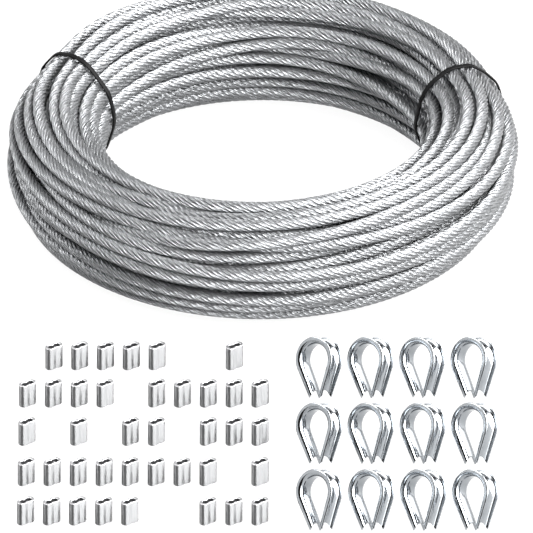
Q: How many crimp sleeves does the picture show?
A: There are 39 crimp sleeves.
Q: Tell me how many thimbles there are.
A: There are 12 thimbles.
